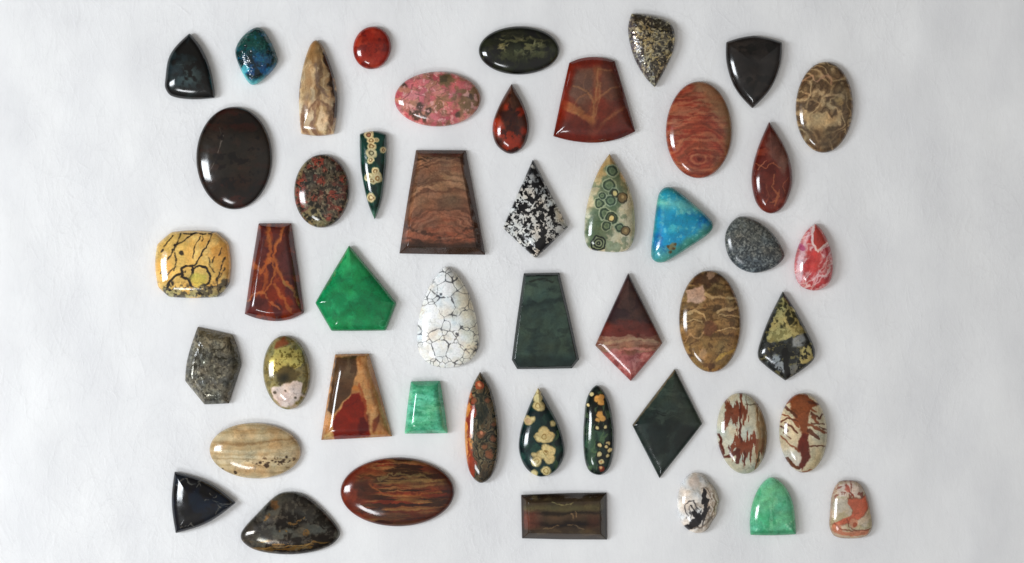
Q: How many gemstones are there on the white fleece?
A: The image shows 48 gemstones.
